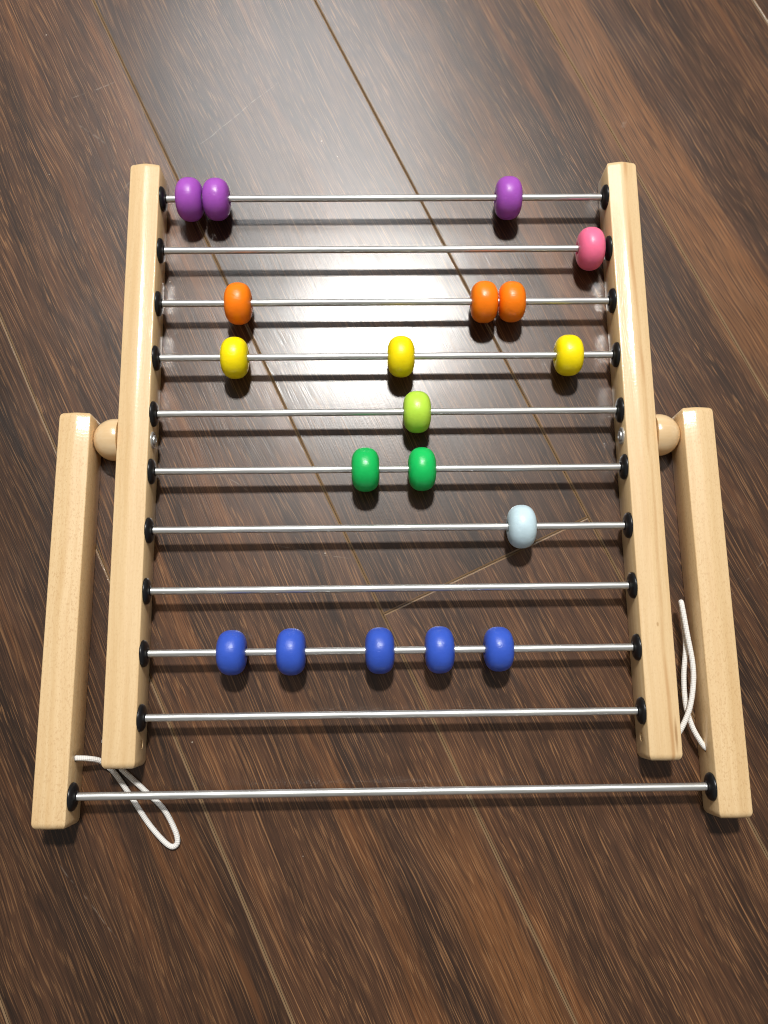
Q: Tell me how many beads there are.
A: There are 19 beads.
